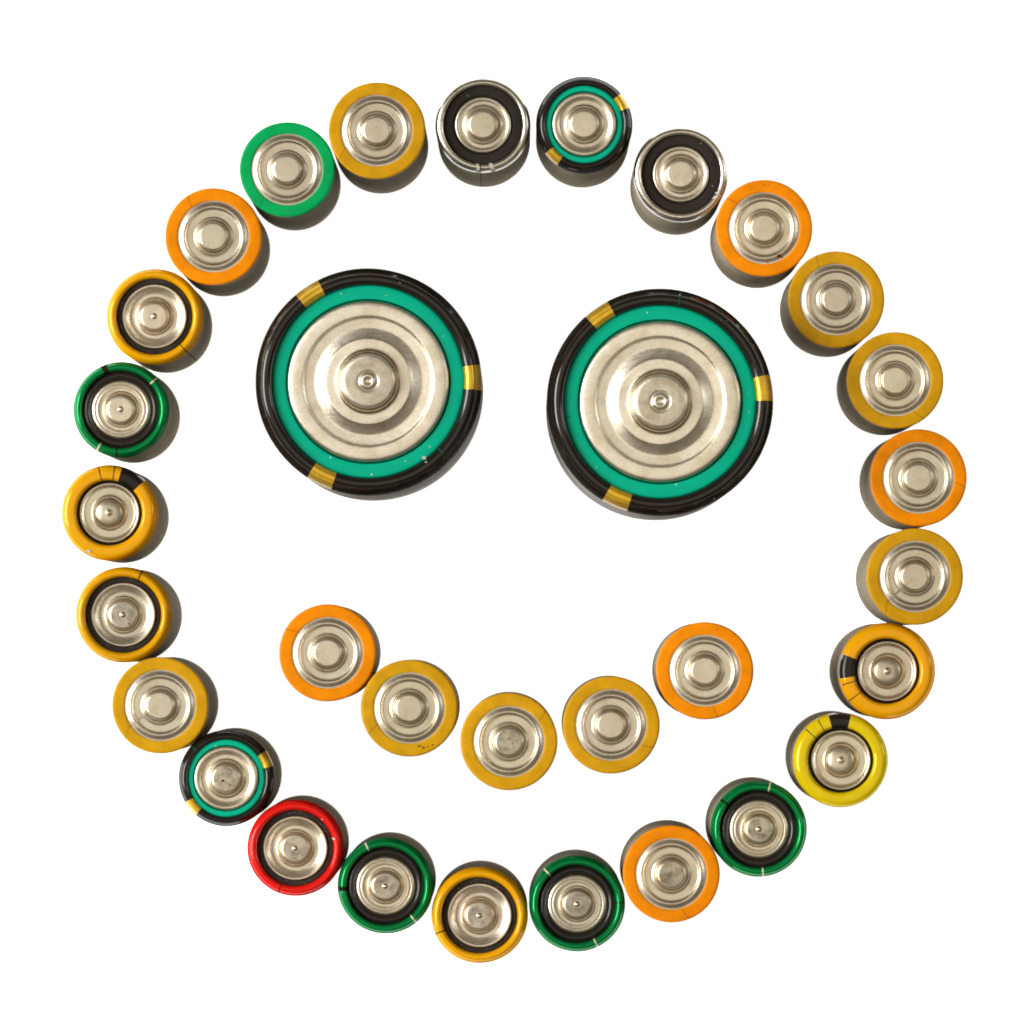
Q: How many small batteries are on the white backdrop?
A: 30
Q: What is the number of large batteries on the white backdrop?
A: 2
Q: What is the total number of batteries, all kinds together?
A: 32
